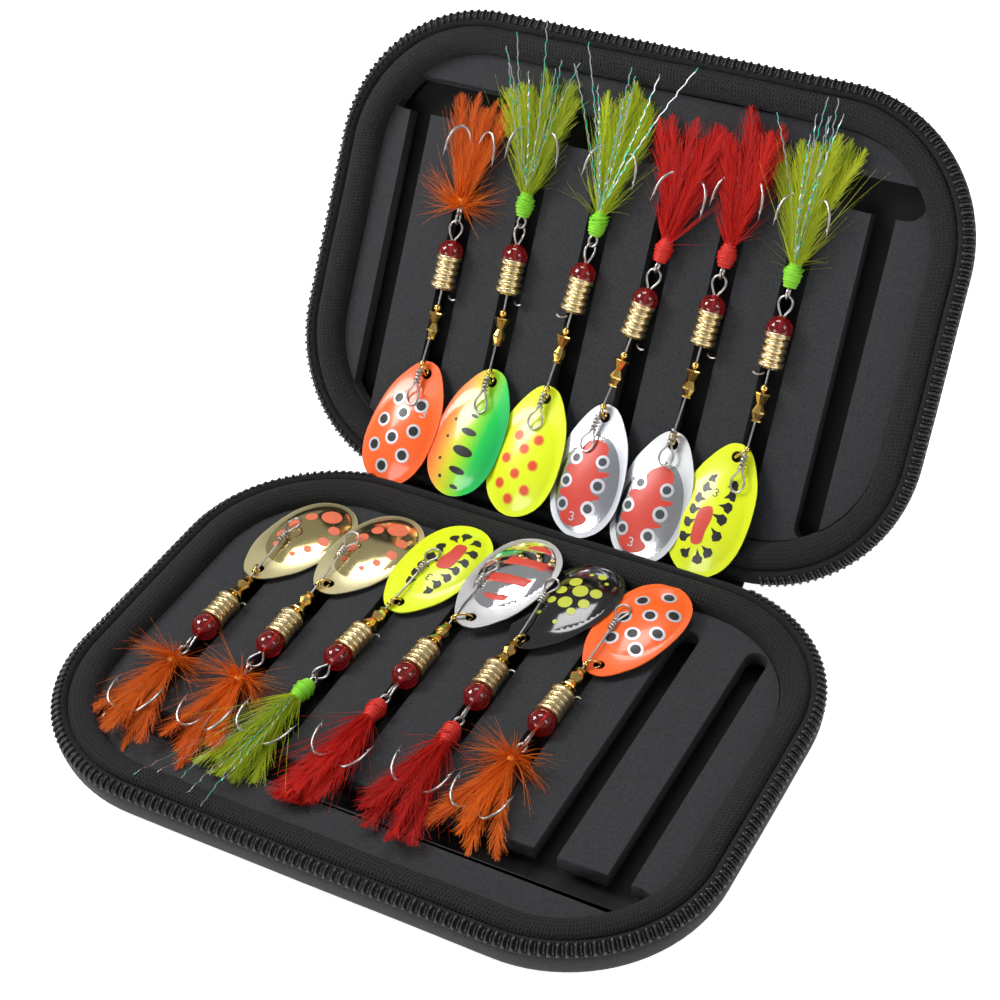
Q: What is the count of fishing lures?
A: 12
